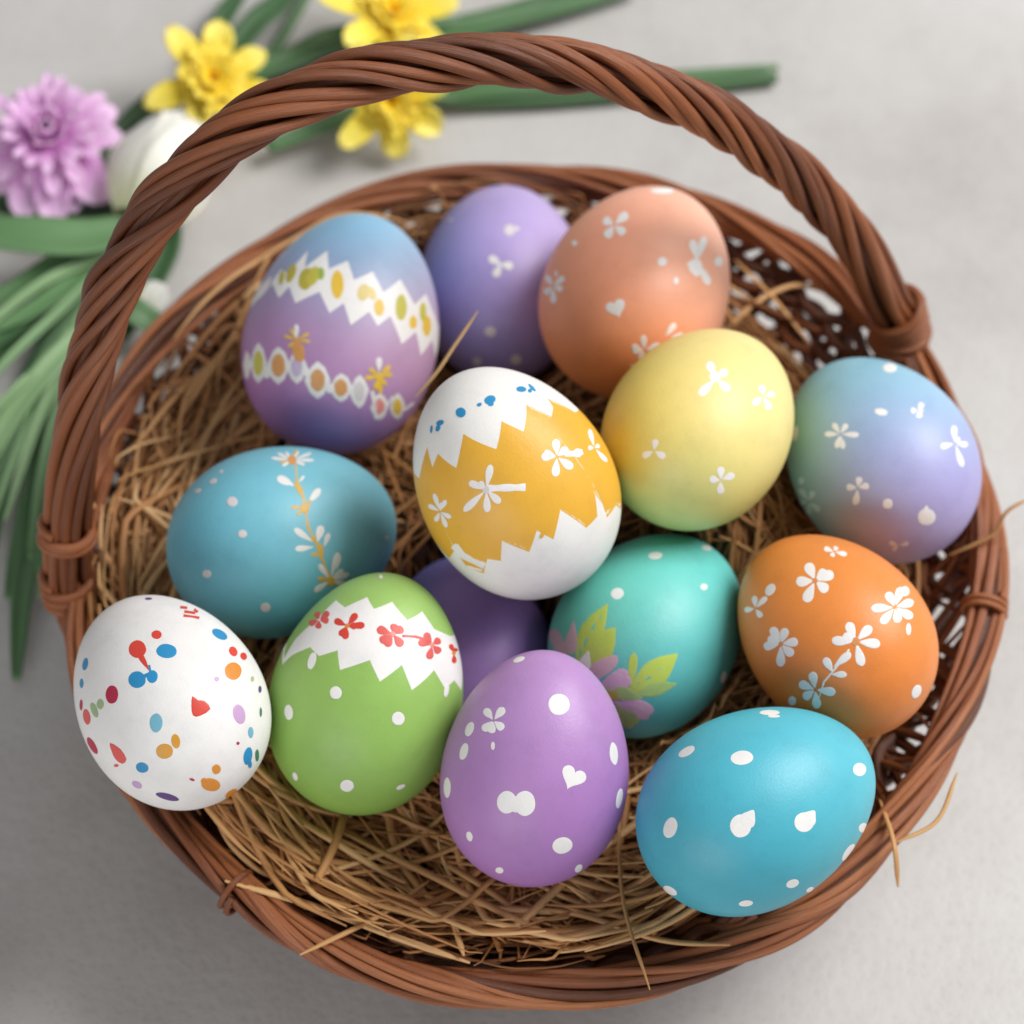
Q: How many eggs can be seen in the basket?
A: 14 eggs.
